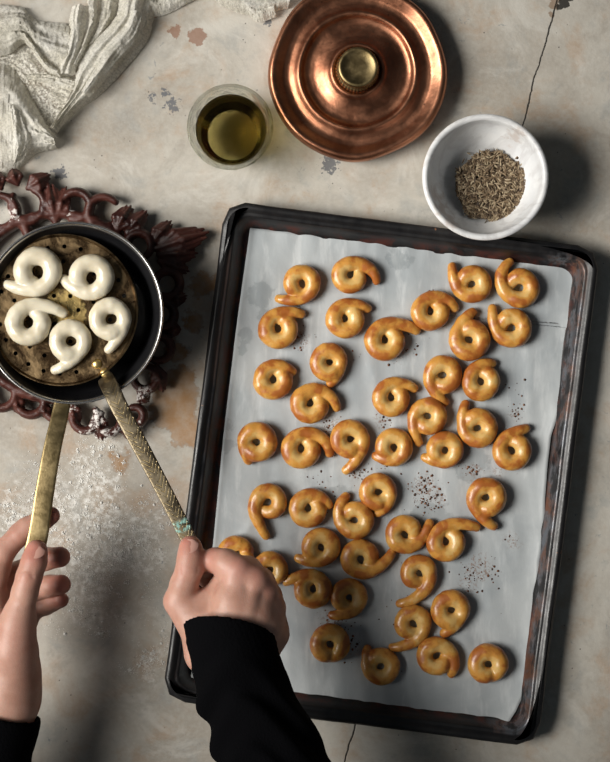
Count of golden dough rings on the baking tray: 44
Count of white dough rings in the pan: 5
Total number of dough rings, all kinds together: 49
